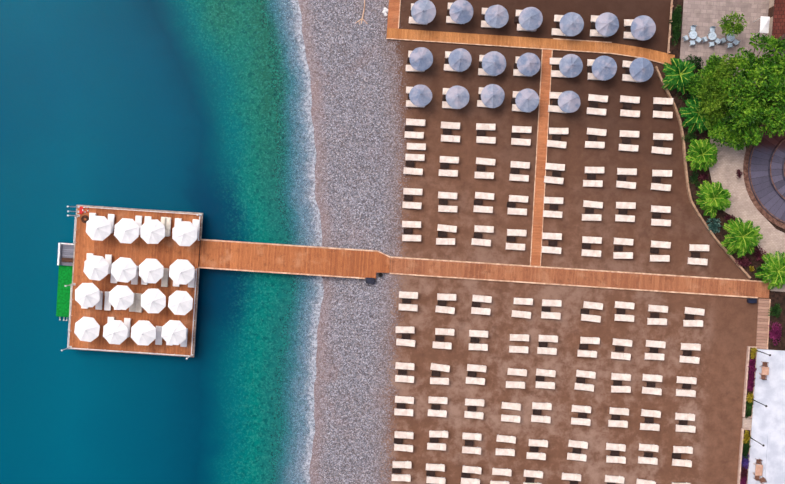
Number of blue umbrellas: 19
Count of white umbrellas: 16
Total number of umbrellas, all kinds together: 35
